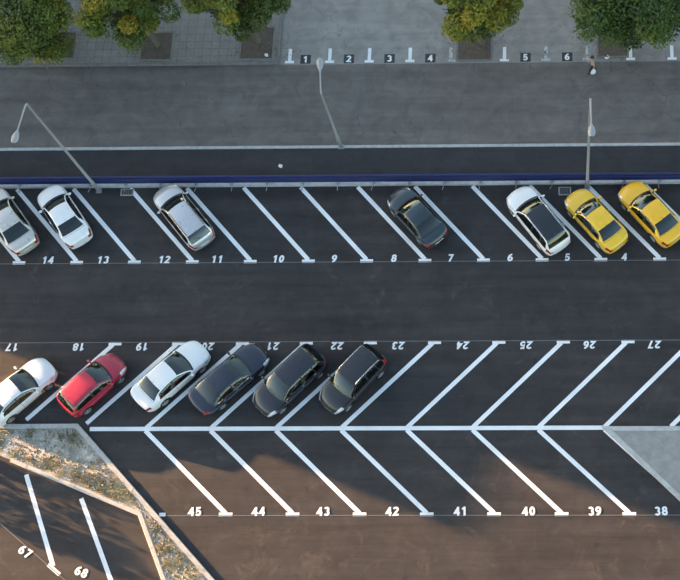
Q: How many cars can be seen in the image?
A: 13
